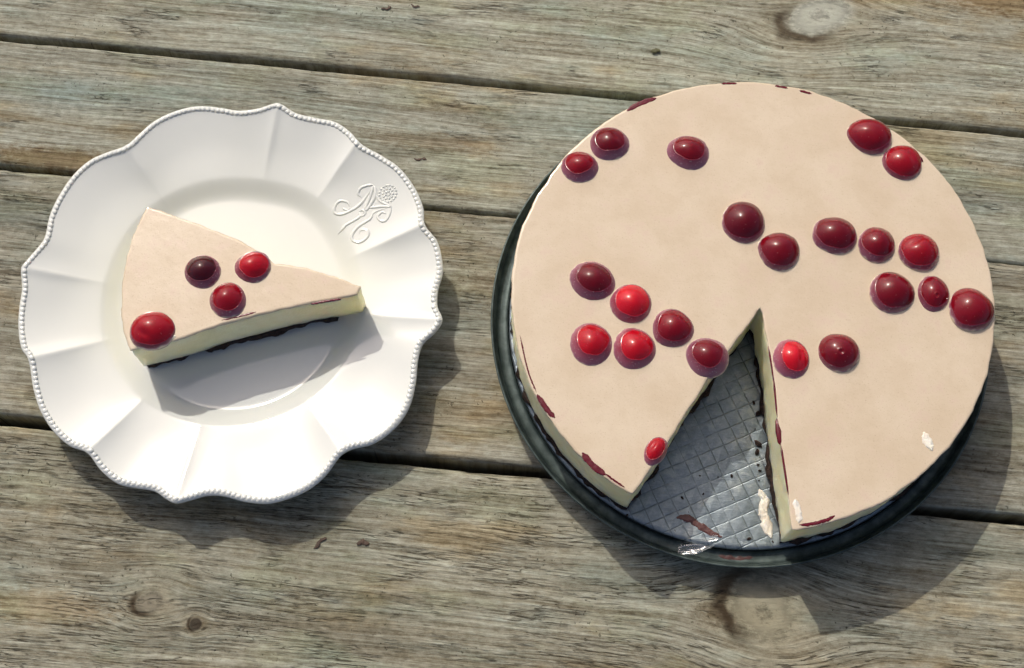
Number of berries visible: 26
